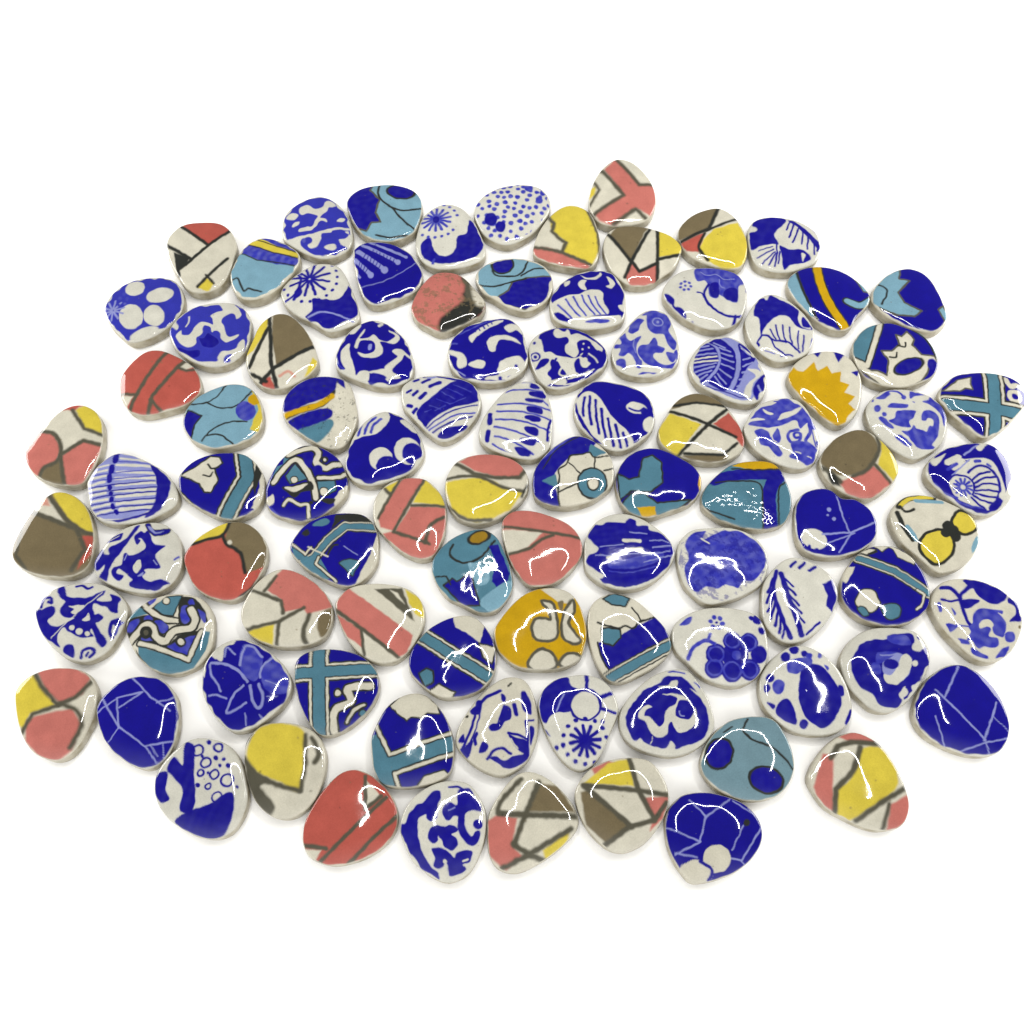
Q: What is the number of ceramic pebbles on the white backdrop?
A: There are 93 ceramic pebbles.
